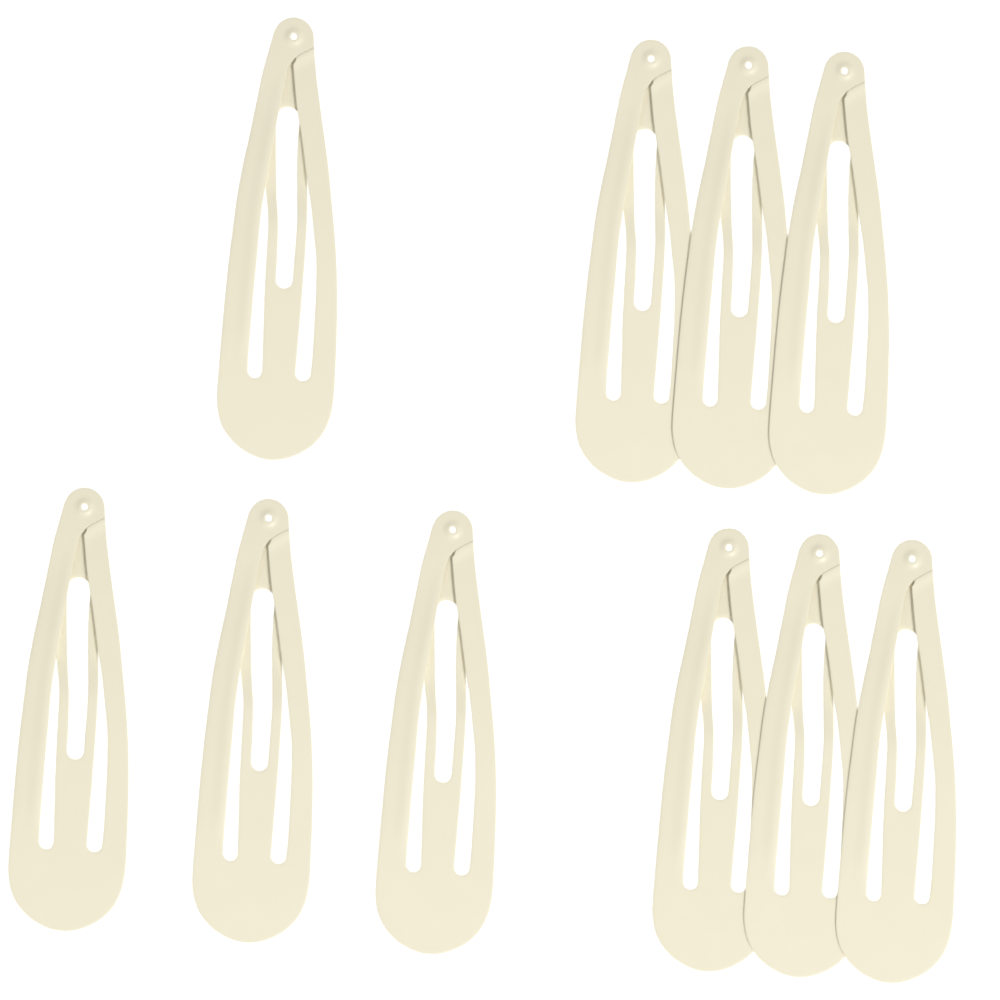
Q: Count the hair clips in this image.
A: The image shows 10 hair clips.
